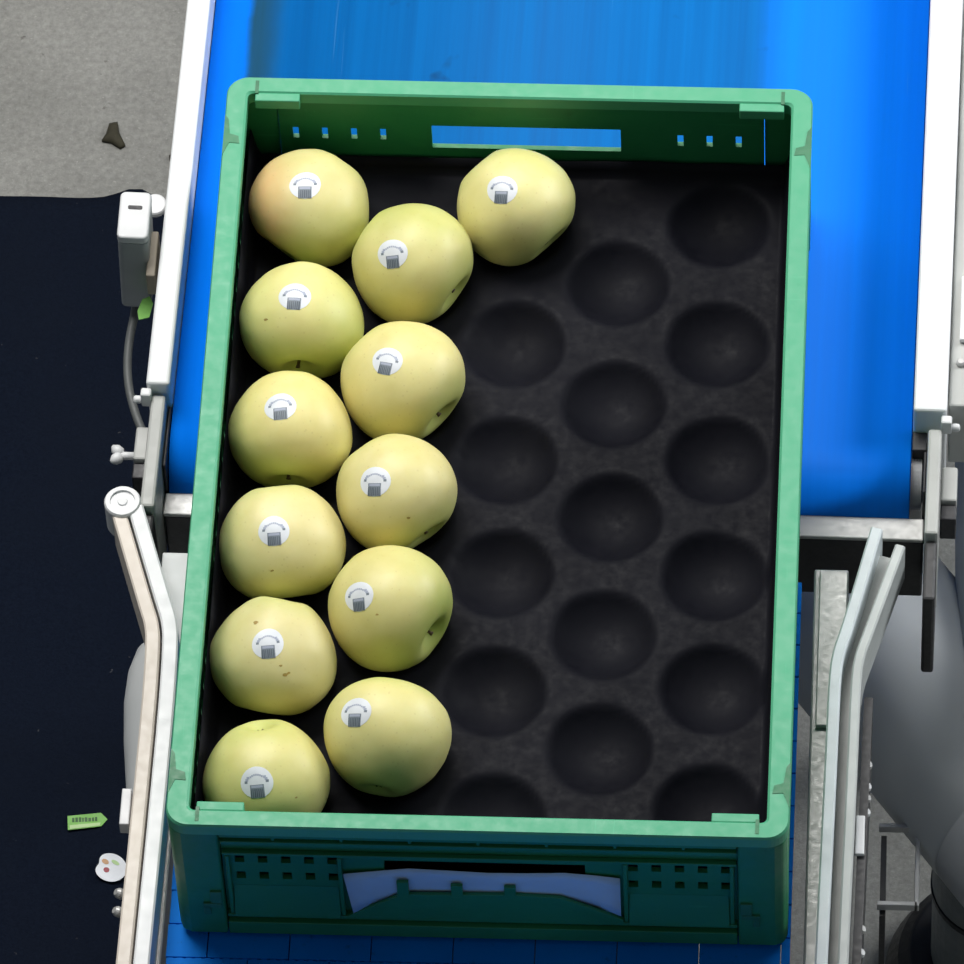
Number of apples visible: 12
